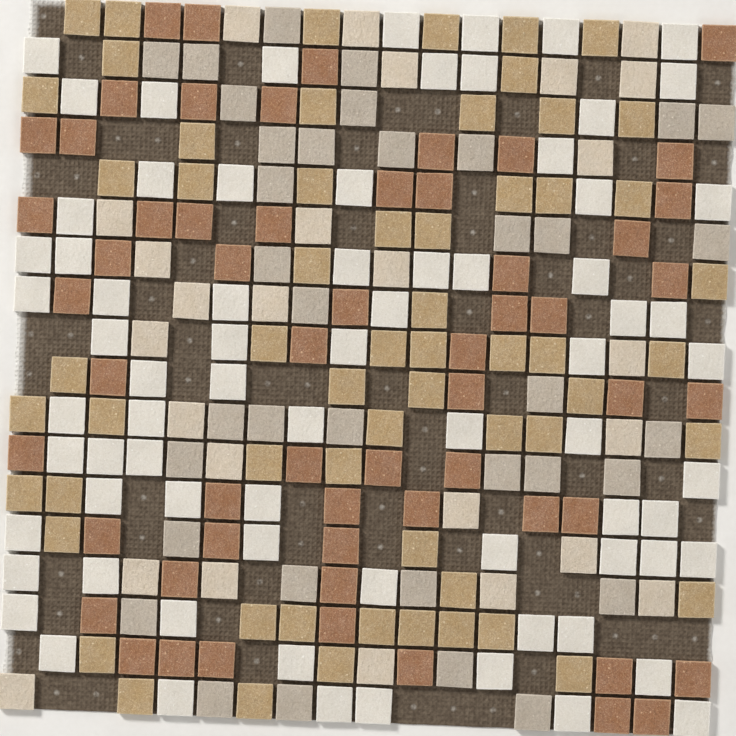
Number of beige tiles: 62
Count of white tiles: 74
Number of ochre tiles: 60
